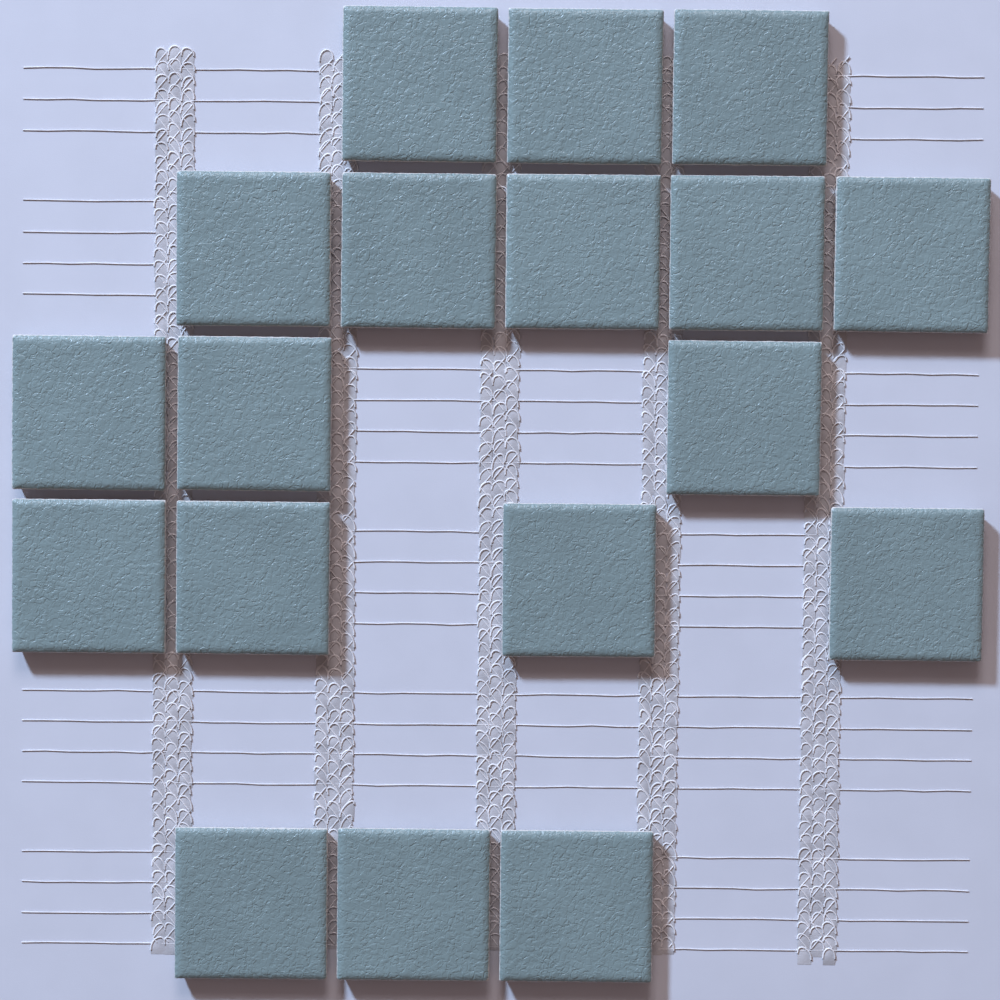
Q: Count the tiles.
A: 18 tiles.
